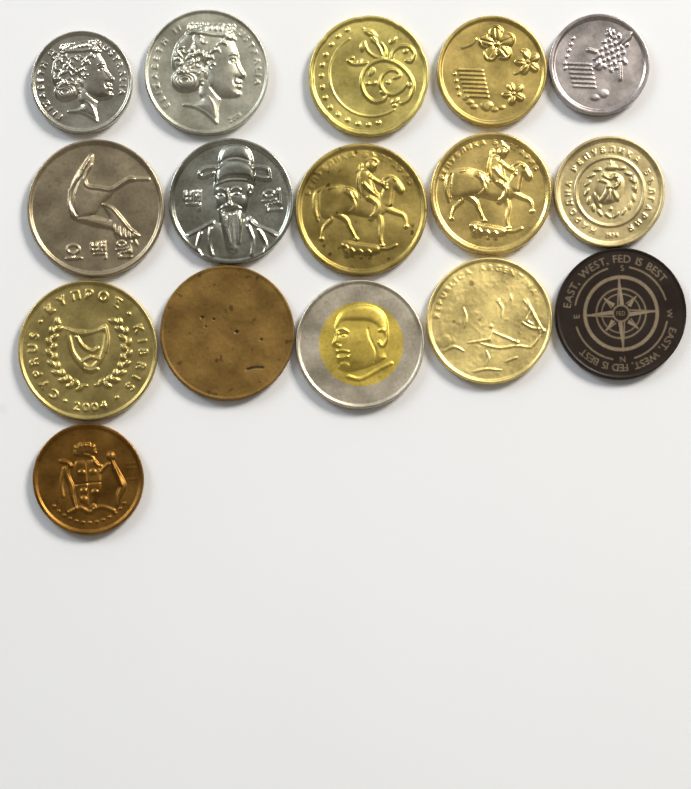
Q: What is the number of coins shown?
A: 16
